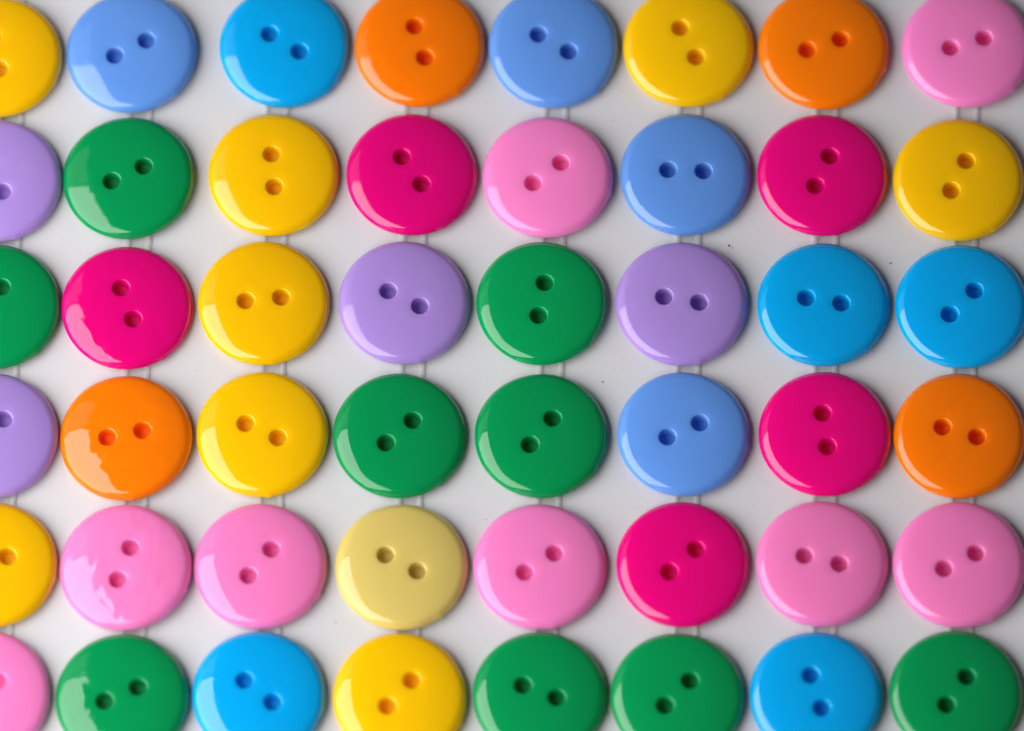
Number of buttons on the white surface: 48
